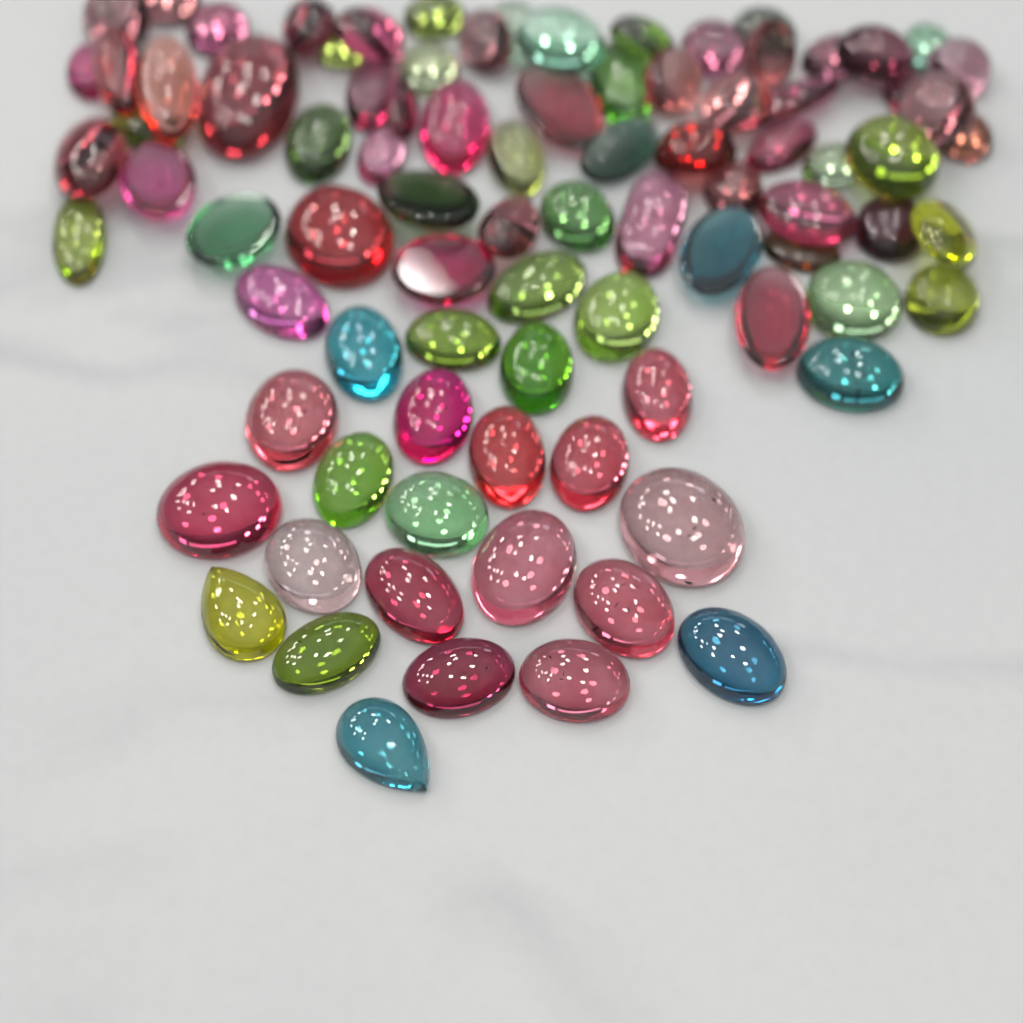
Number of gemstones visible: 88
